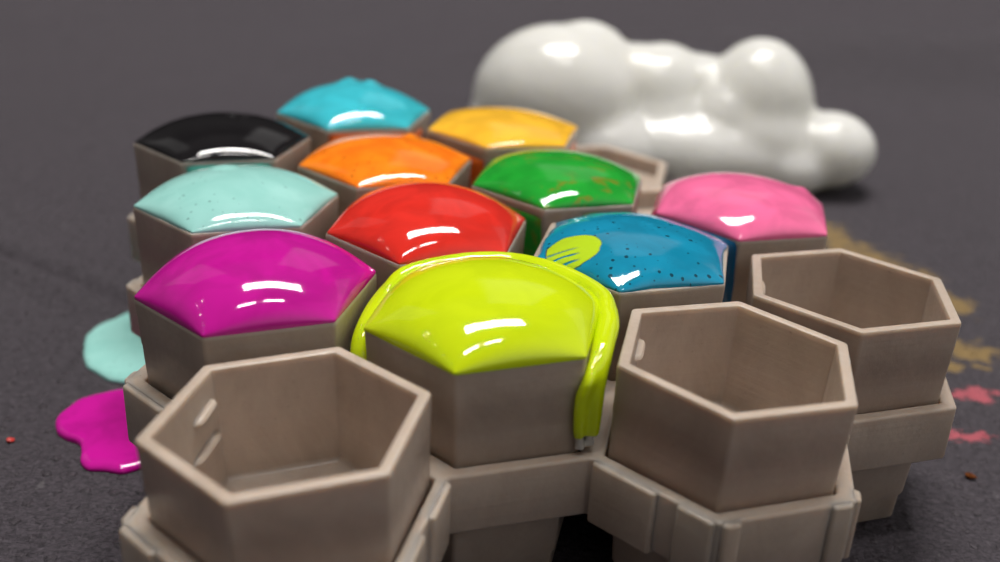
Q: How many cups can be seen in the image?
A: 14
